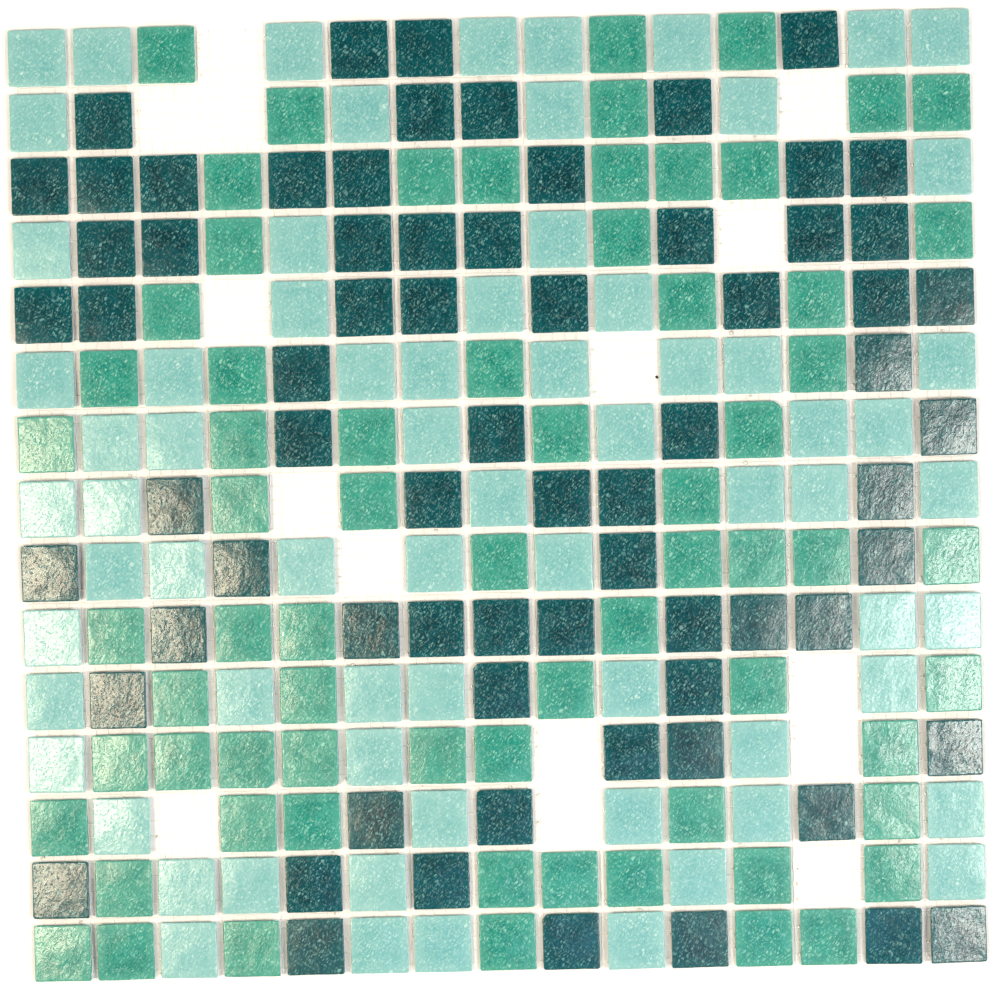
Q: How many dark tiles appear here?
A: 71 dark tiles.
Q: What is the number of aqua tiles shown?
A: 70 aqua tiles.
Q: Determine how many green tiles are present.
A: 69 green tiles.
